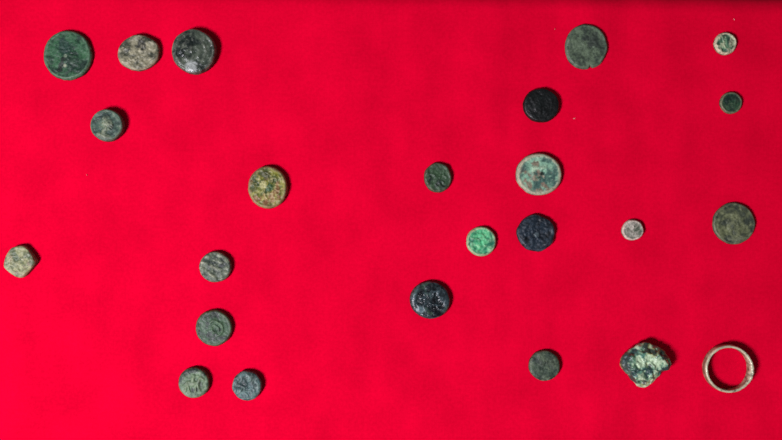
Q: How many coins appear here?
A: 22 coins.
